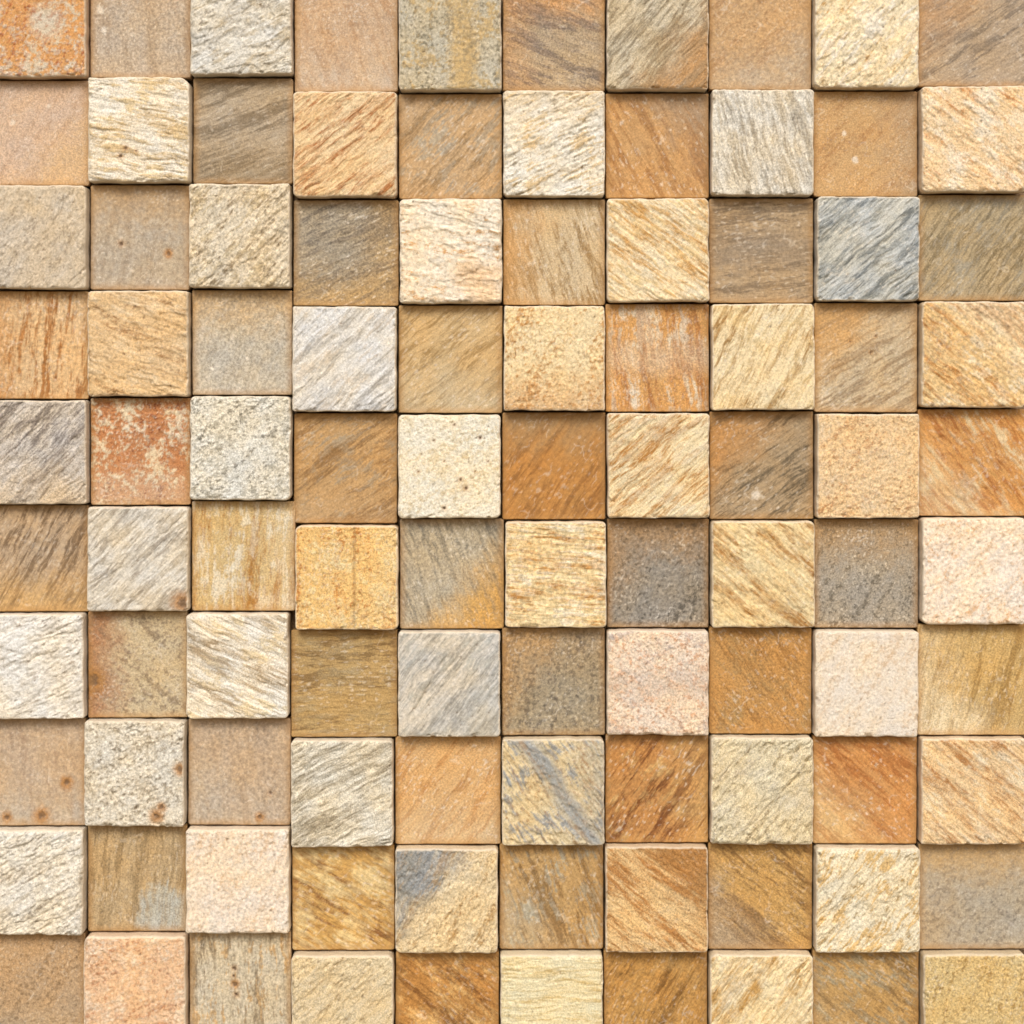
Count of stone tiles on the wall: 100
